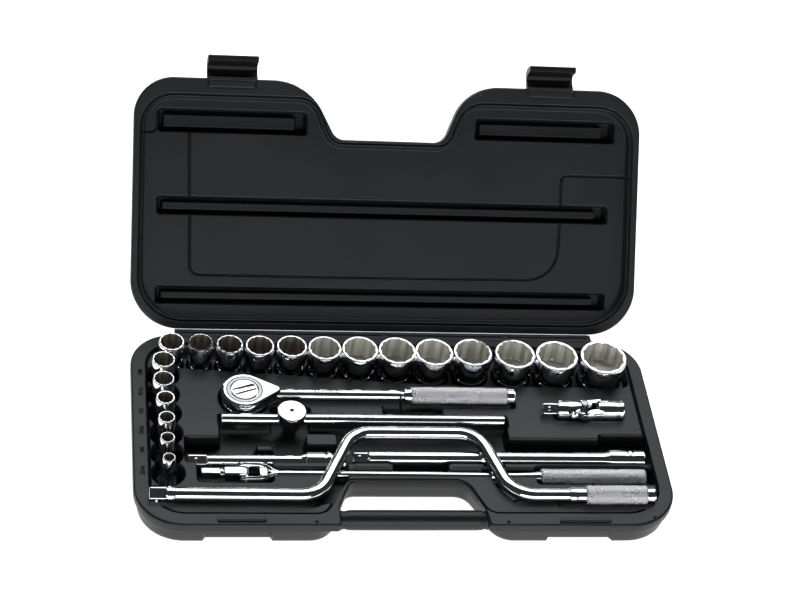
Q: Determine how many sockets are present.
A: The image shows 19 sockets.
